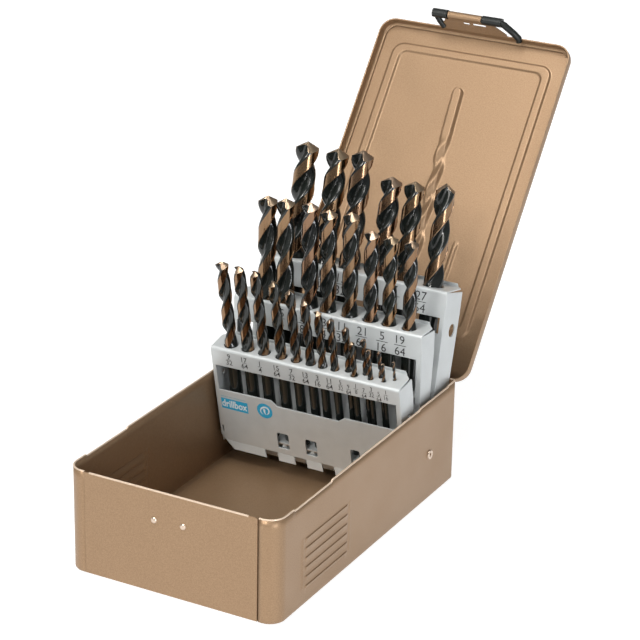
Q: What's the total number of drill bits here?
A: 29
